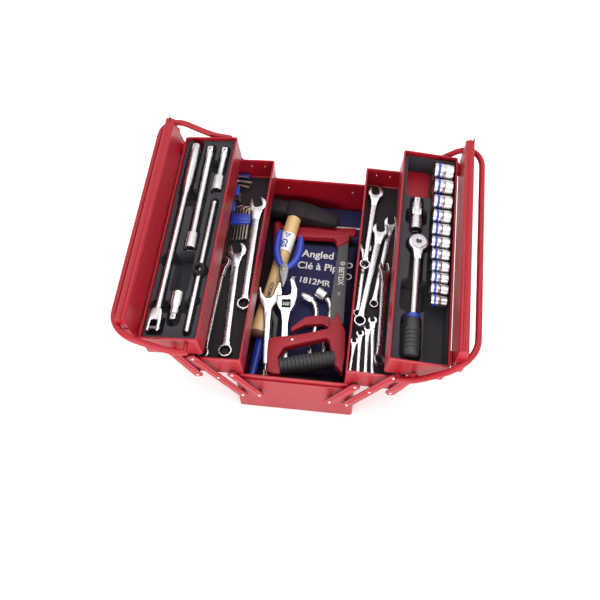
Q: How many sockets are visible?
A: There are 11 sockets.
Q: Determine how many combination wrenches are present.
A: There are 12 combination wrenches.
